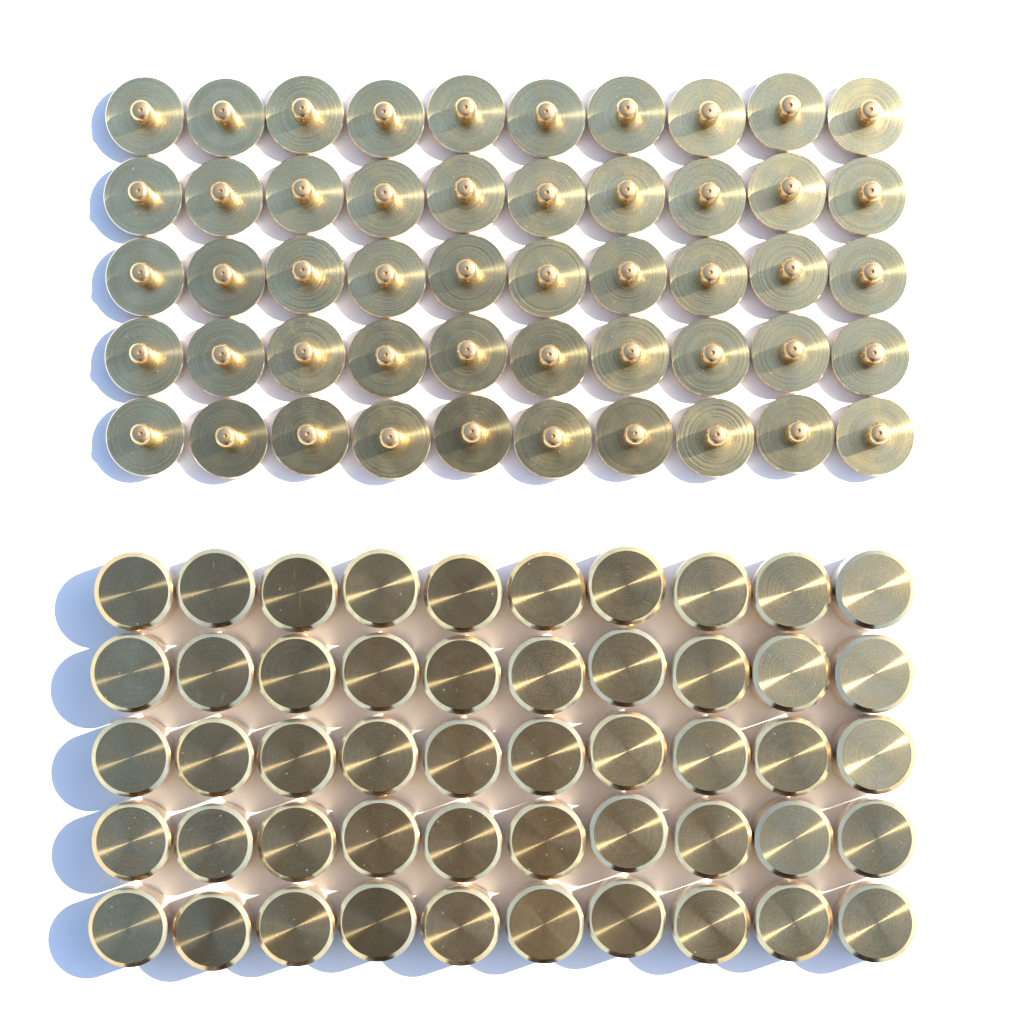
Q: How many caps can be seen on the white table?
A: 50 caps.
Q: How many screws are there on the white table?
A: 50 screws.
